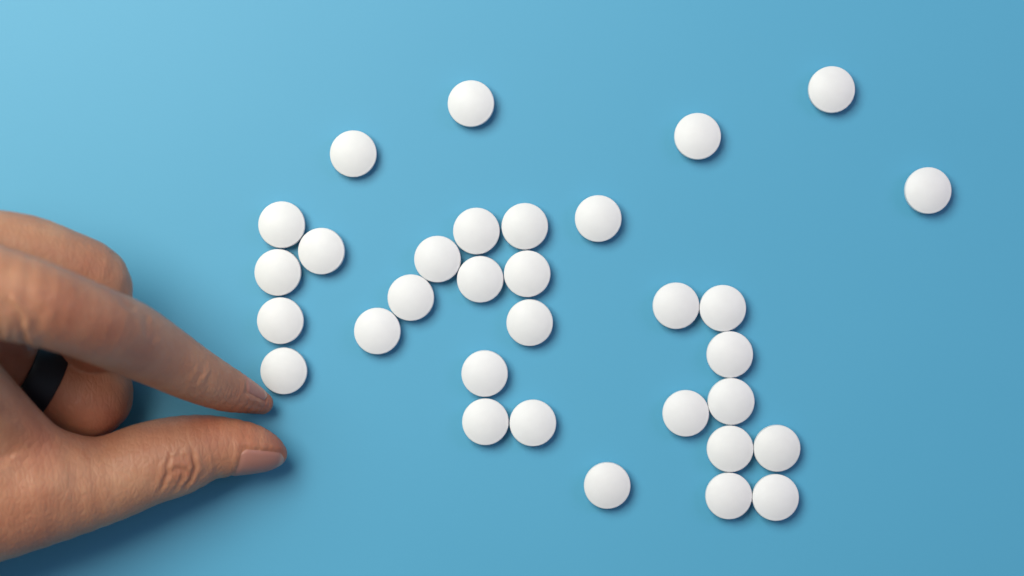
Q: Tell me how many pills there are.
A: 32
